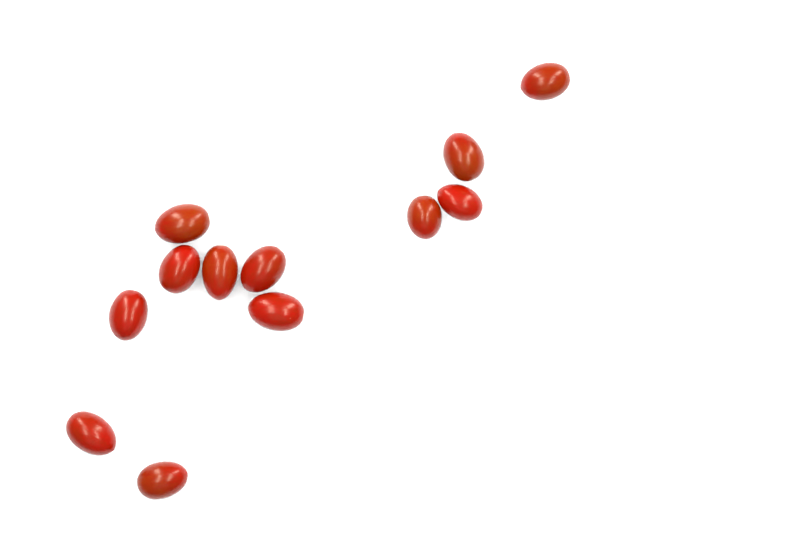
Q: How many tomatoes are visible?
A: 12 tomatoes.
